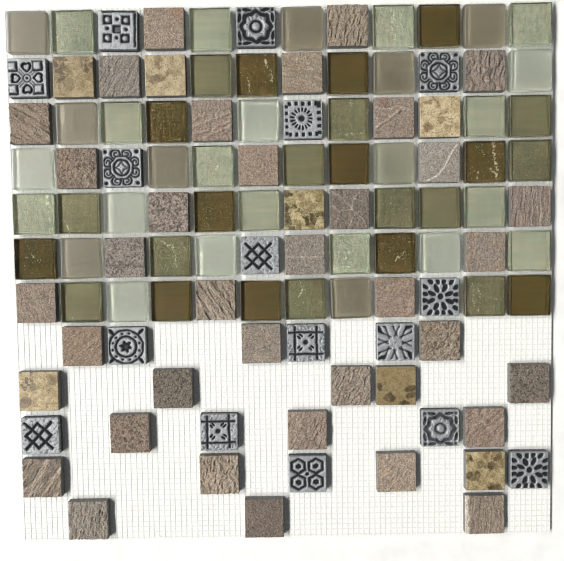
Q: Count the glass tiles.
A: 52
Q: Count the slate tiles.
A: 35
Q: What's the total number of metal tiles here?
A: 16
